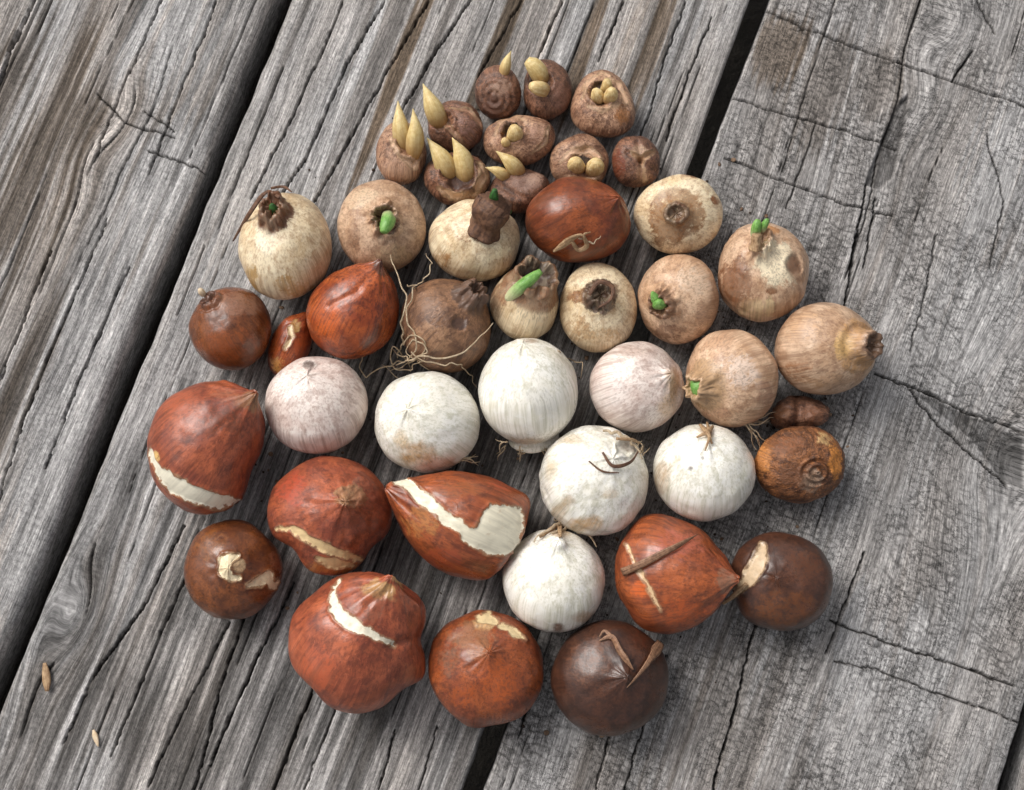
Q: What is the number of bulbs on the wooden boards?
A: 43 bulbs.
